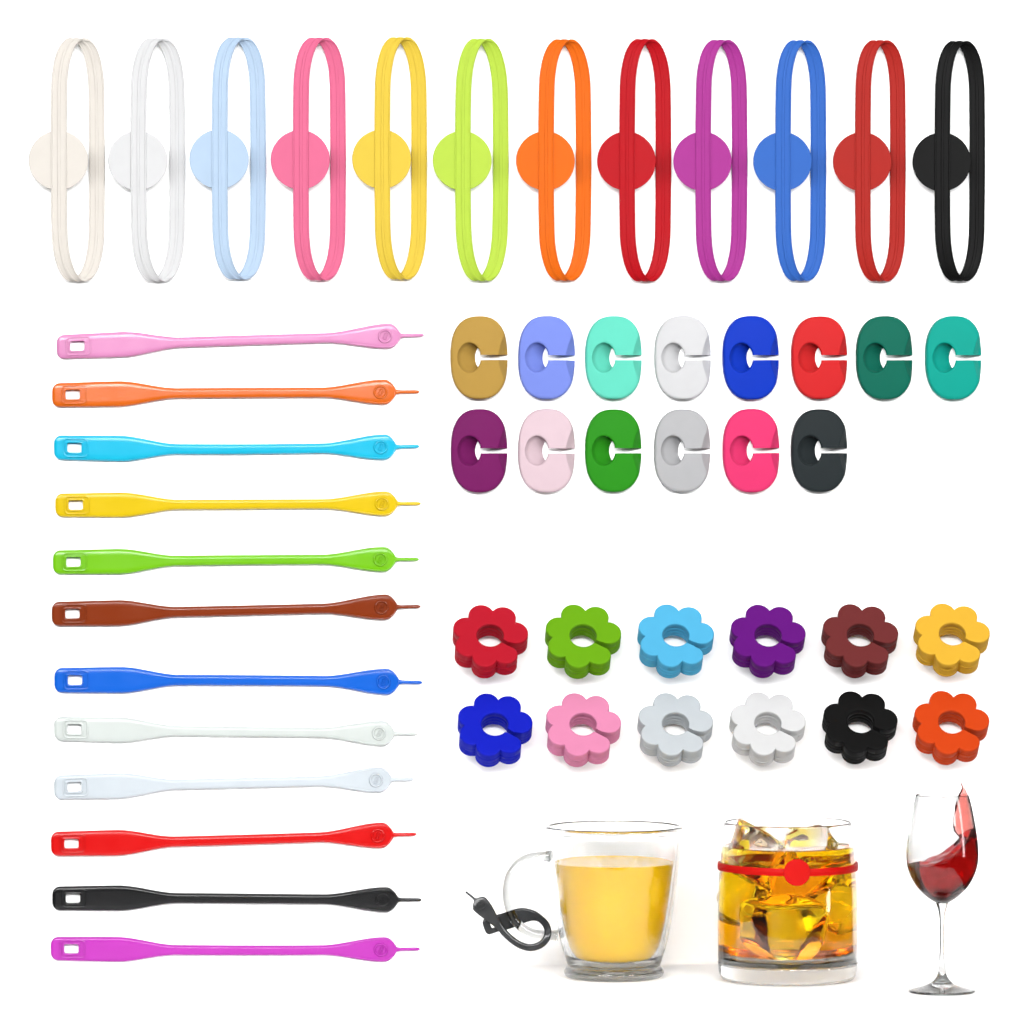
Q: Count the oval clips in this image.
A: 14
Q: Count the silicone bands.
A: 13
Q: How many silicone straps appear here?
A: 13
